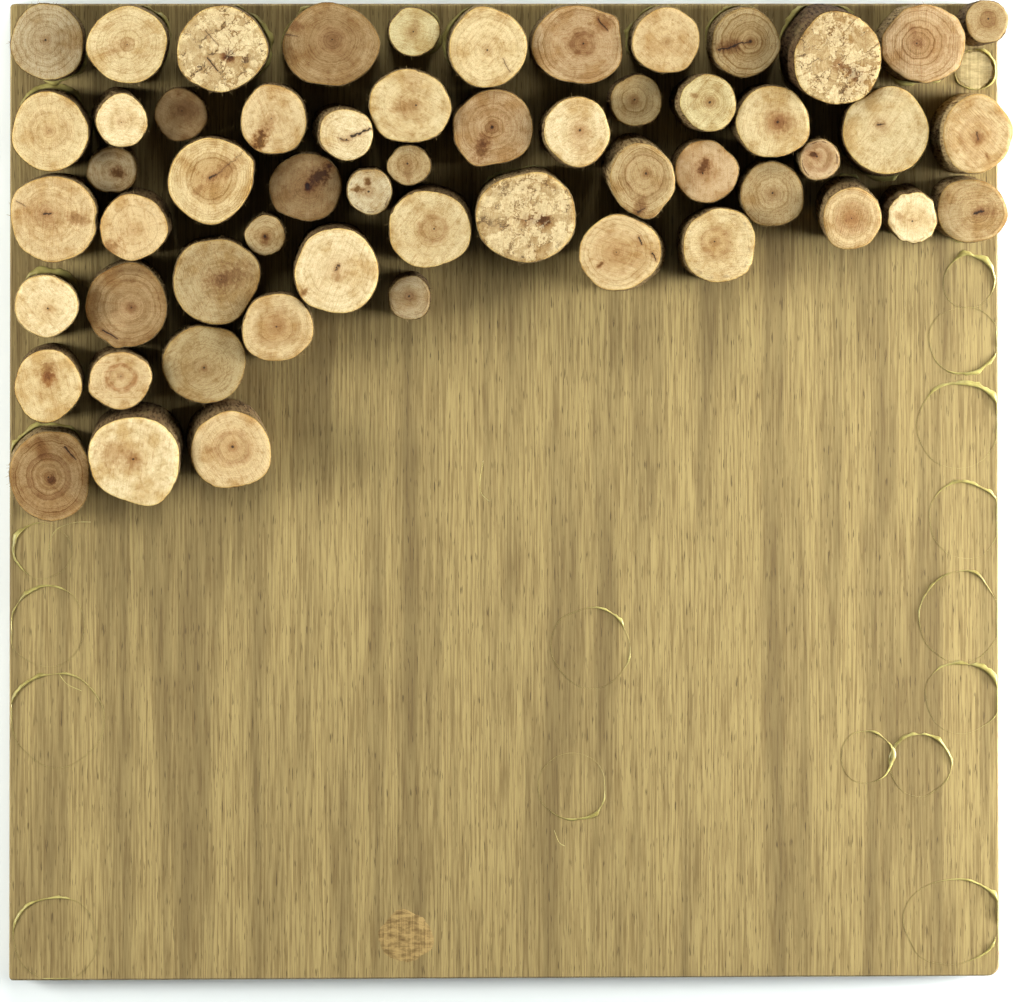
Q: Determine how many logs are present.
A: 56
